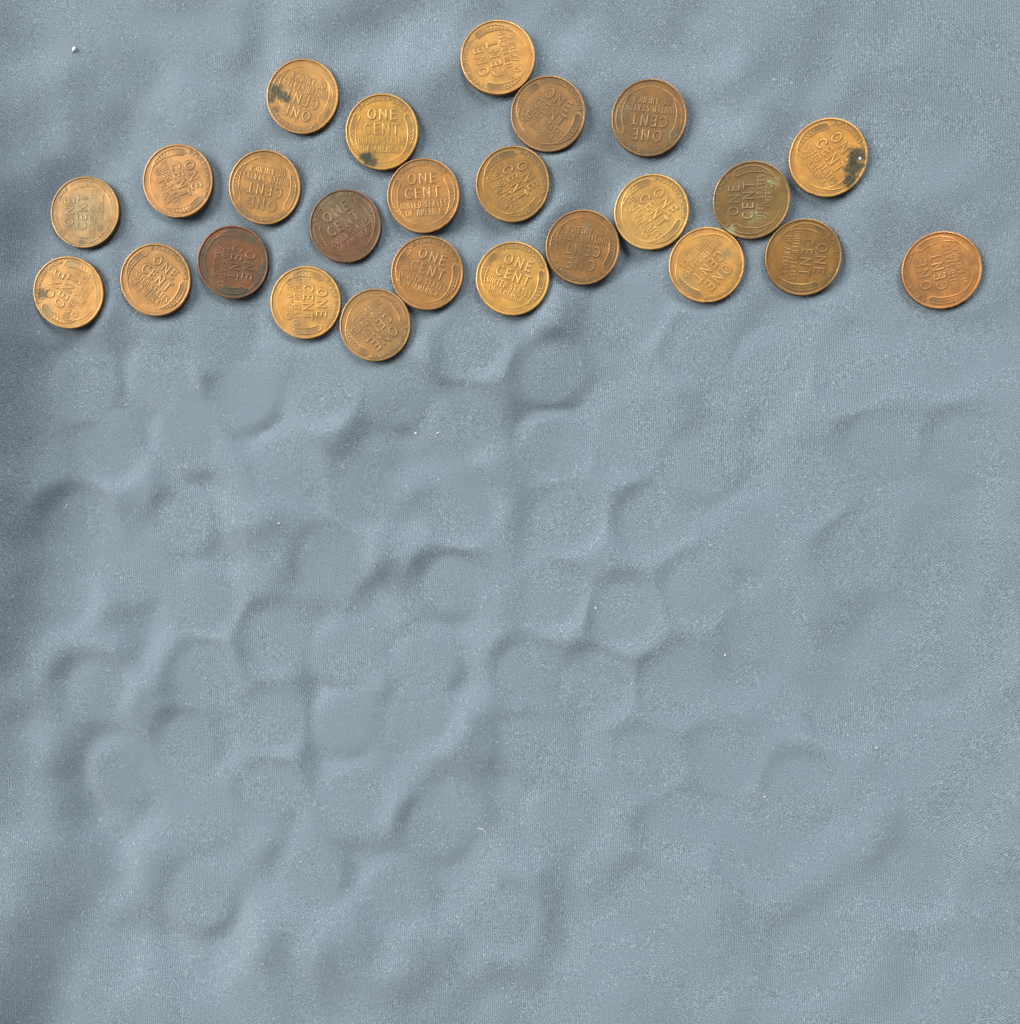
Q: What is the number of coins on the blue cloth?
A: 25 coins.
